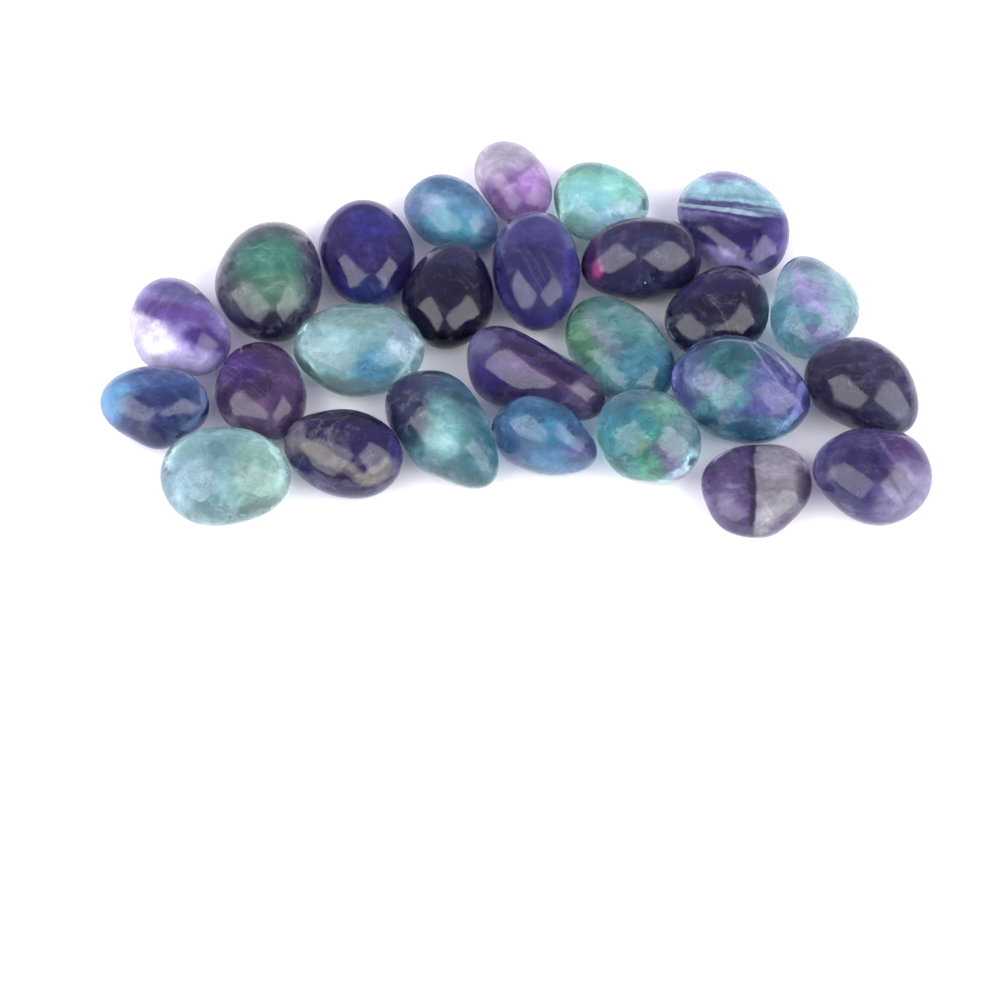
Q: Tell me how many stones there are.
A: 26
